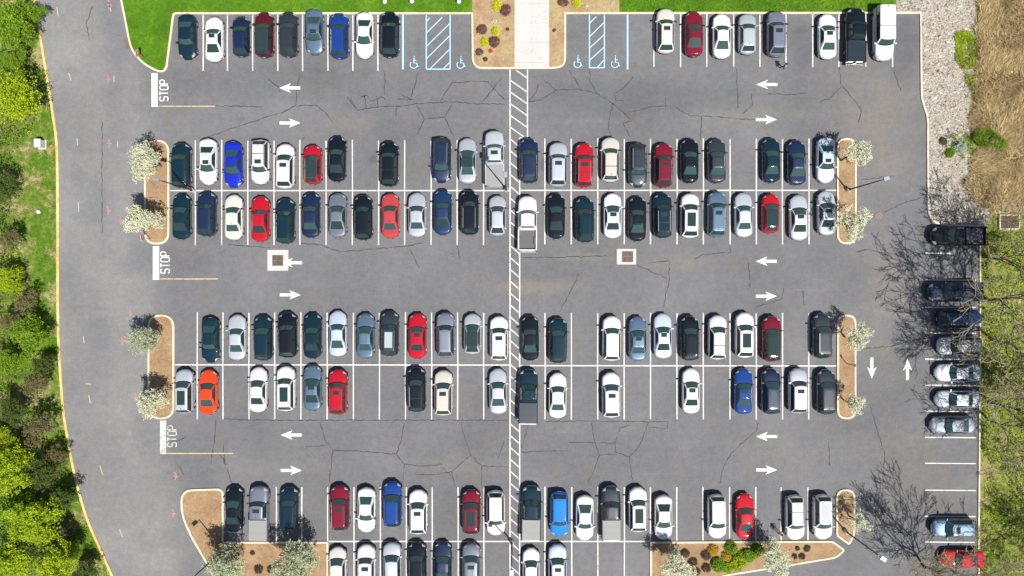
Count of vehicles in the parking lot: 139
